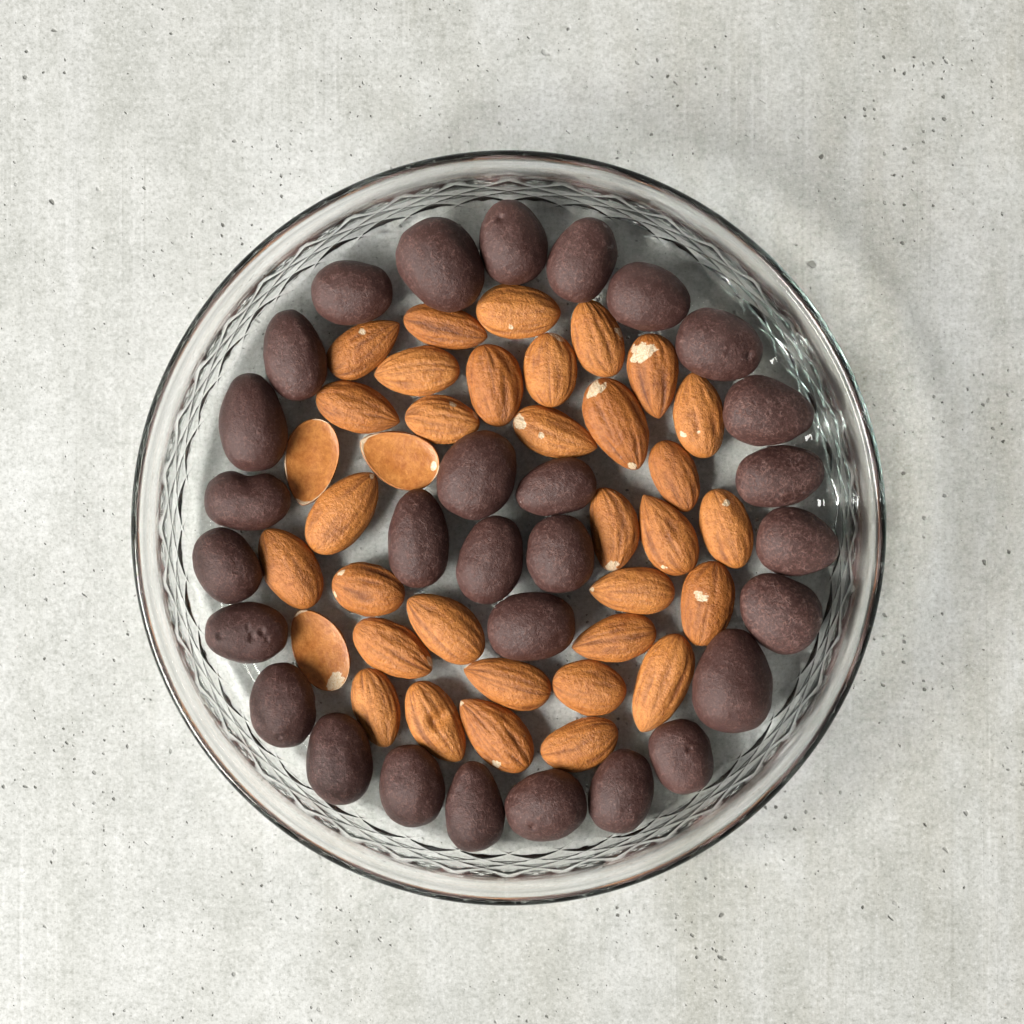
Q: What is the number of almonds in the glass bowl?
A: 35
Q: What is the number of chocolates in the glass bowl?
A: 29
